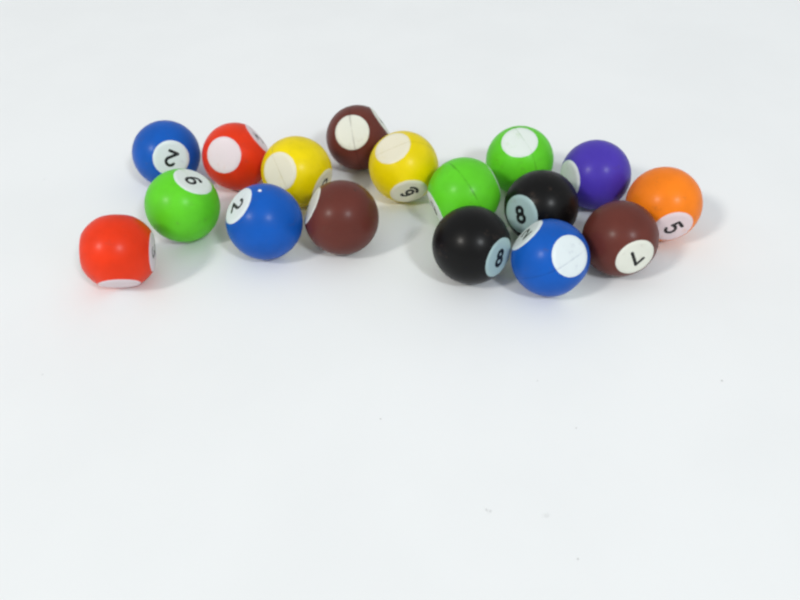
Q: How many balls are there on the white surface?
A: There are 17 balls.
